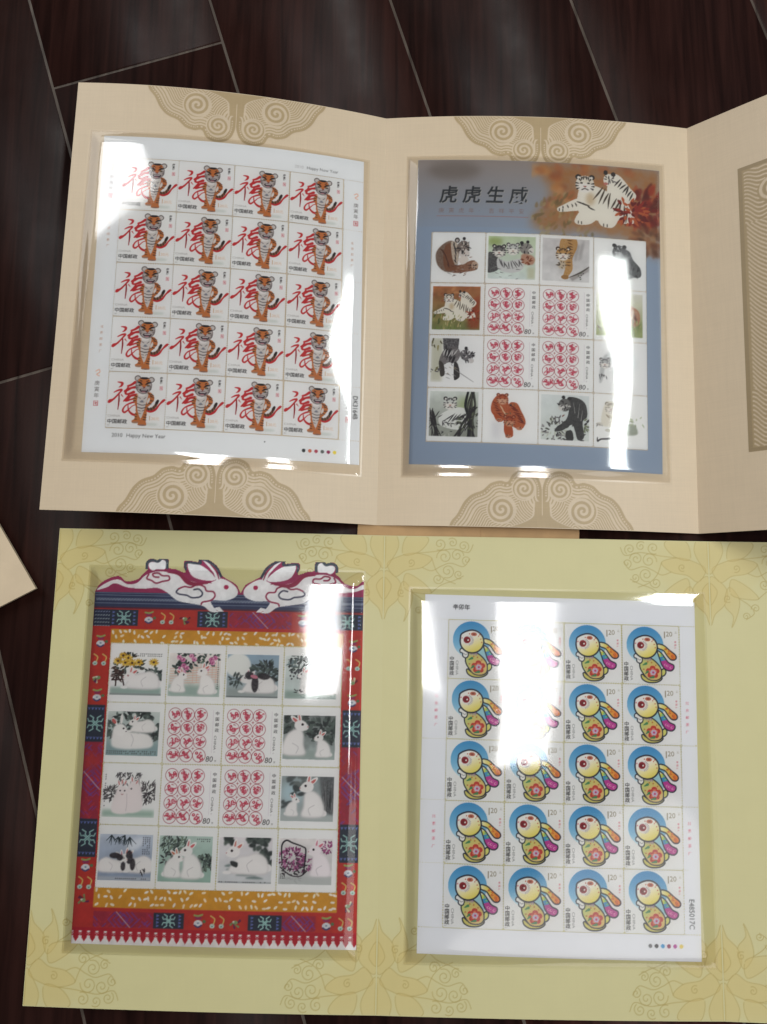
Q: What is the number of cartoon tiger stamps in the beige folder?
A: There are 20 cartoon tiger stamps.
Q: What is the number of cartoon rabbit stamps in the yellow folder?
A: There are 20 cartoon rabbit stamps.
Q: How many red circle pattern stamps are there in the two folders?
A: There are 8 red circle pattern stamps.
